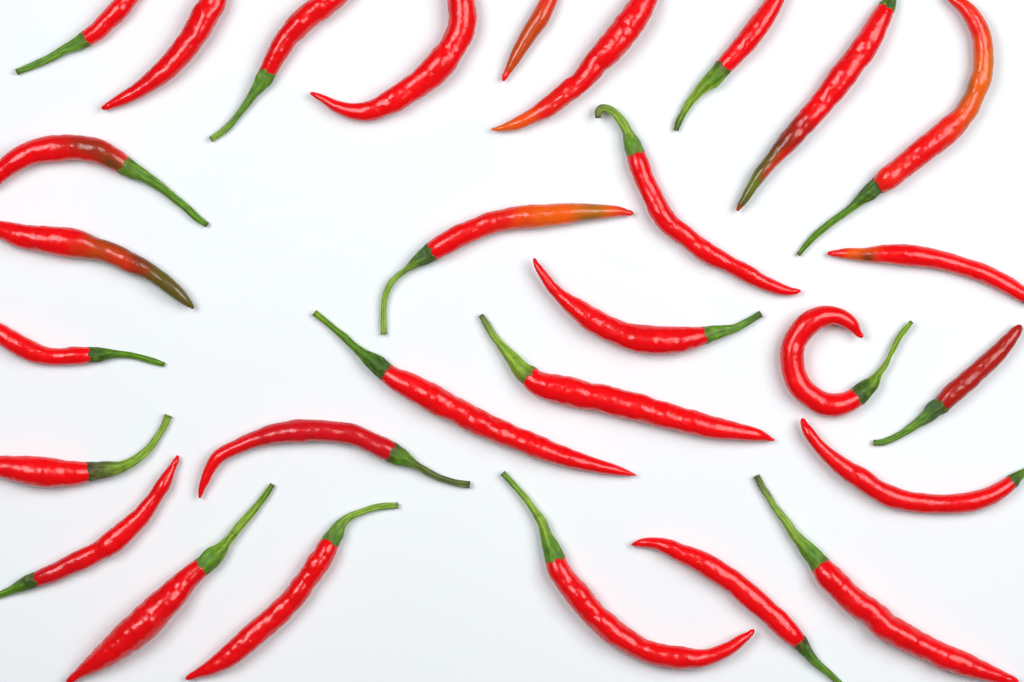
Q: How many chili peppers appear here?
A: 29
